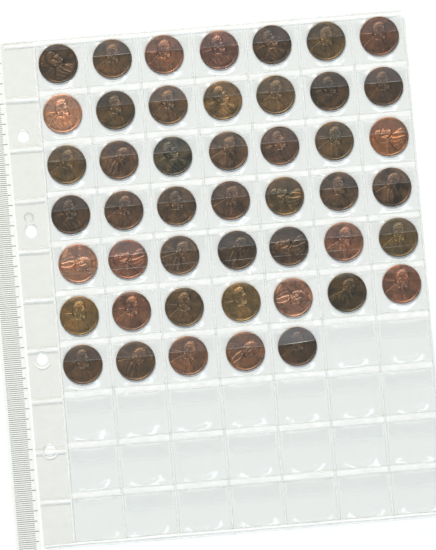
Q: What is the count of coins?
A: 47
